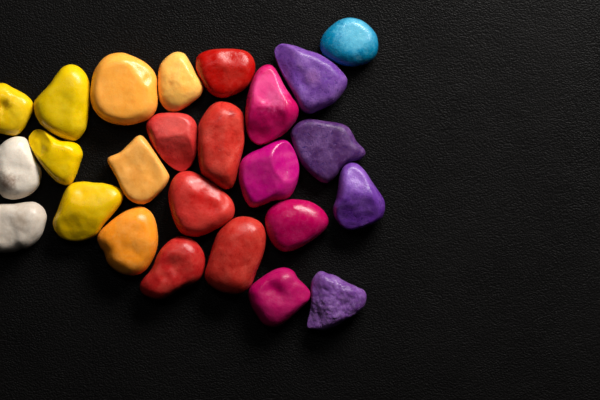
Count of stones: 25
